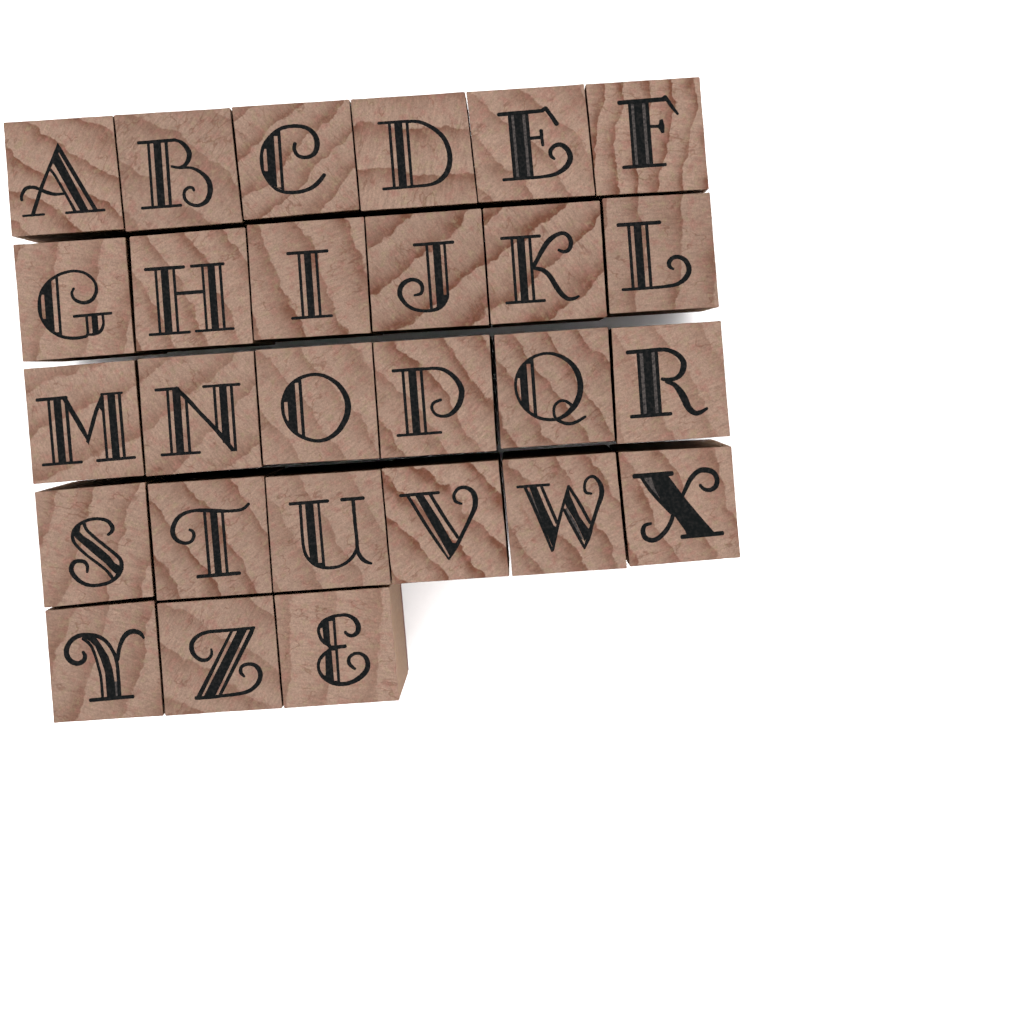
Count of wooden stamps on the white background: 27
